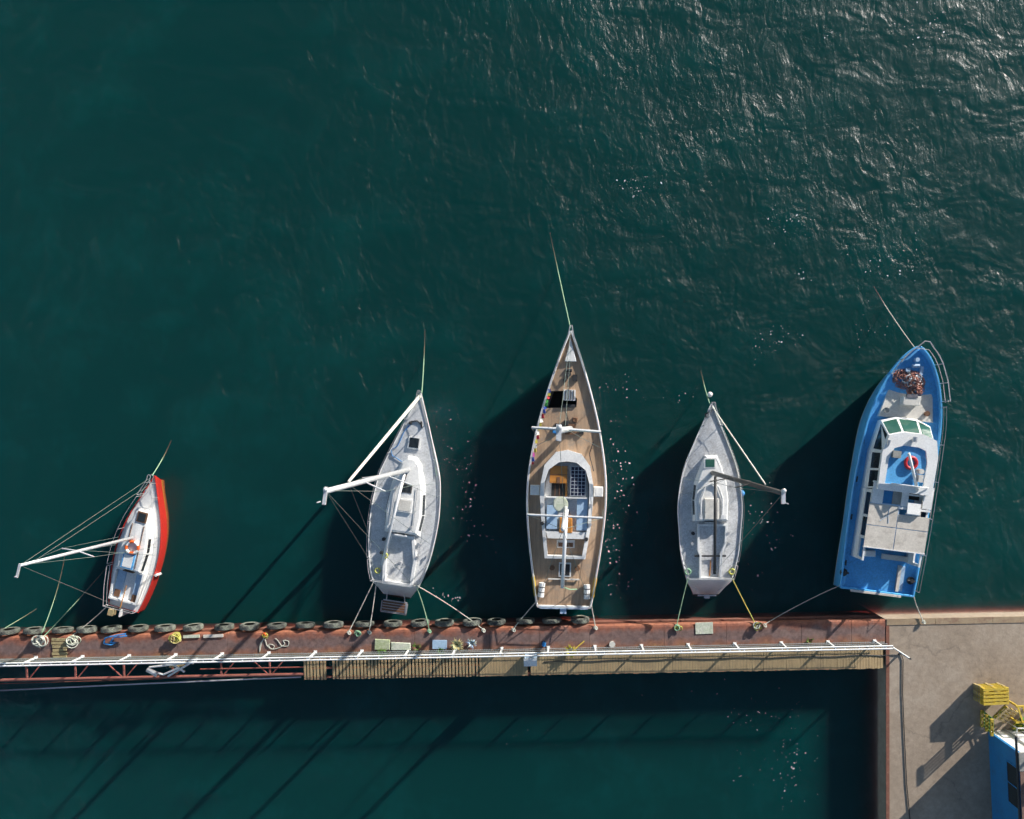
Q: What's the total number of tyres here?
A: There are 22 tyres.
